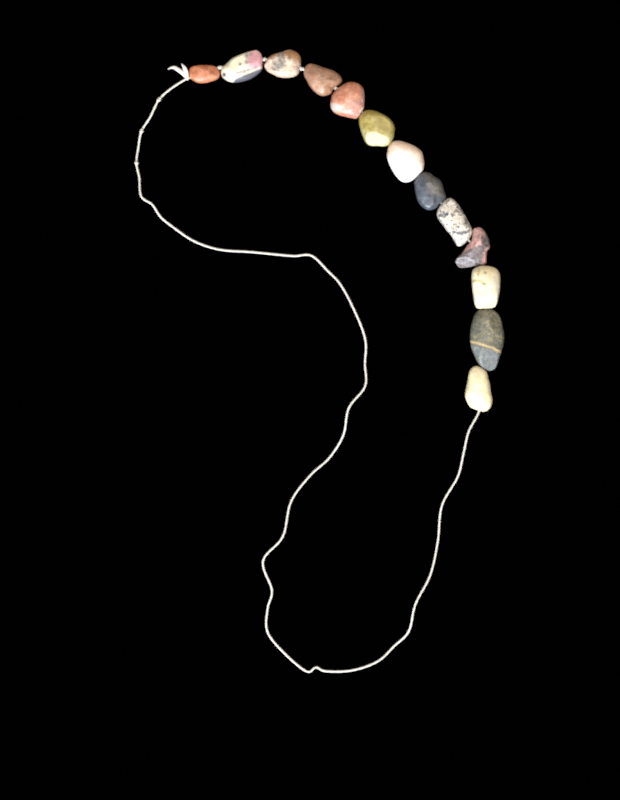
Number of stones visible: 13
